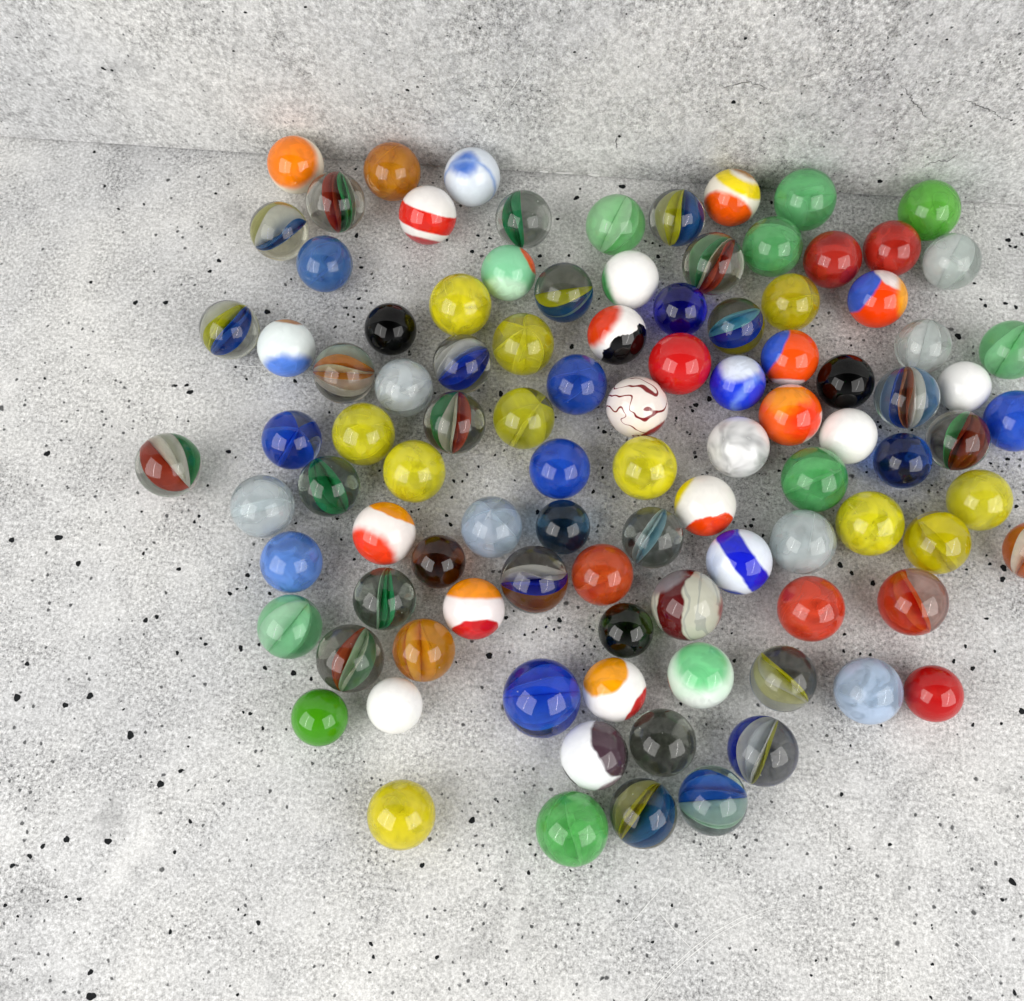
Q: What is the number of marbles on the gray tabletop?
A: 100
